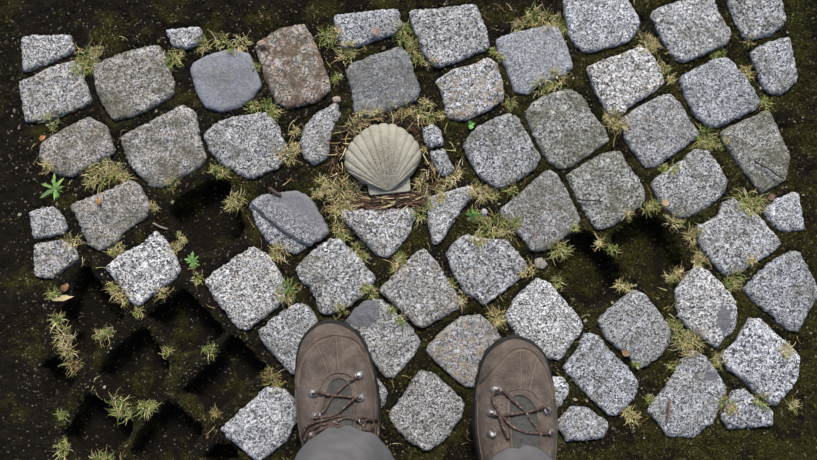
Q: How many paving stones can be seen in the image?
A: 59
